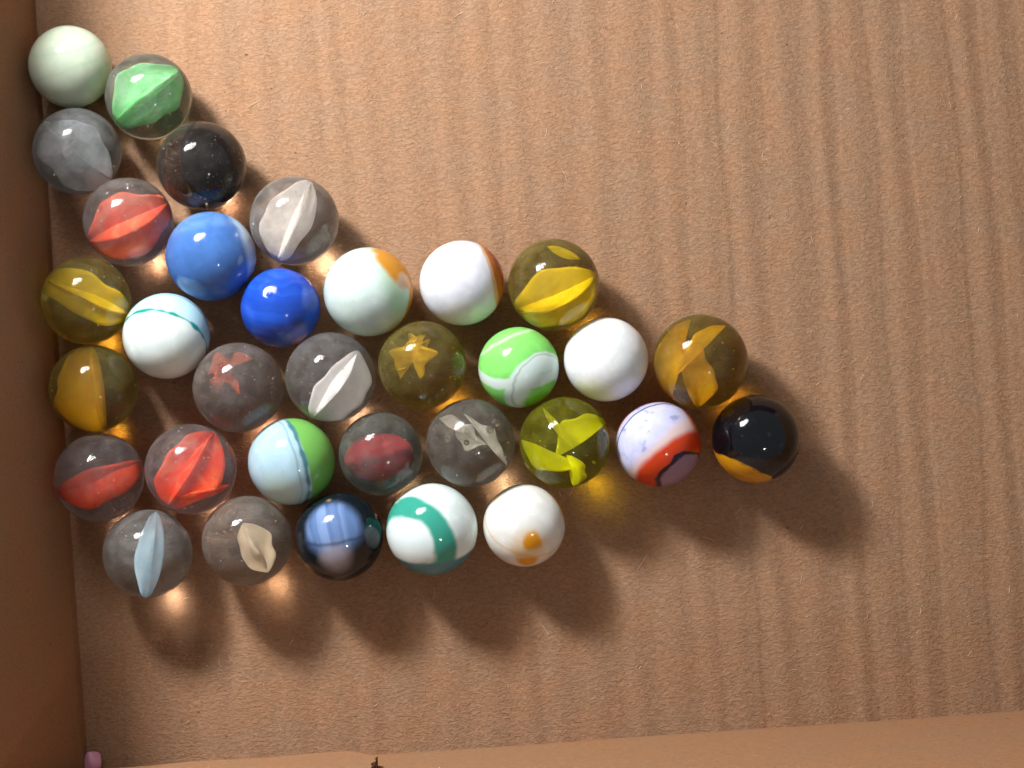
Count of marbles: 33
